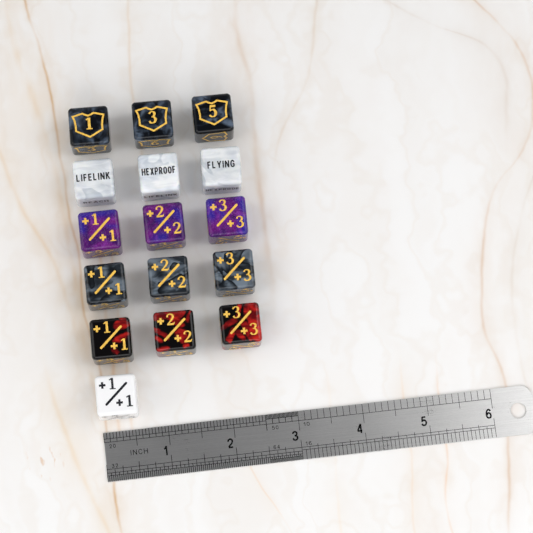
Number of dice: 16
